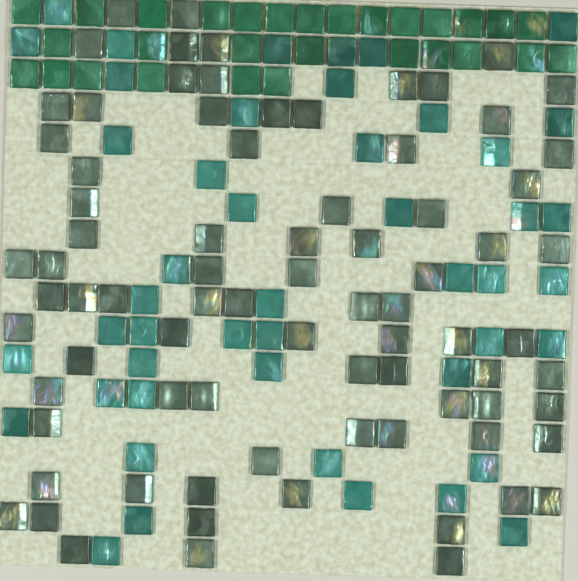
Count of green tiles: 29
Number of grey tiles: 80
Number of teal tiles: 47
